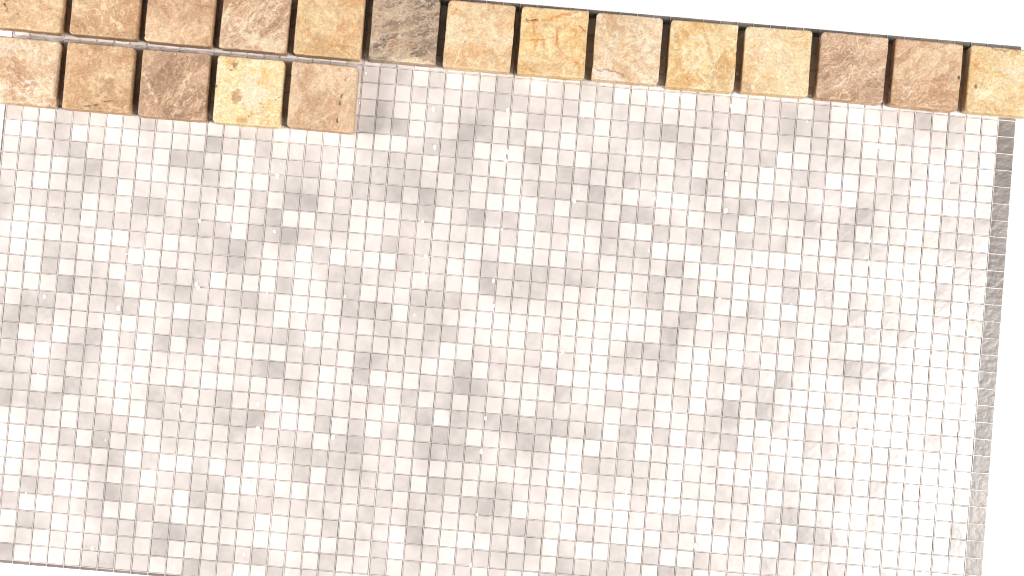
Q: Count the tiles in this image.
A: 19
